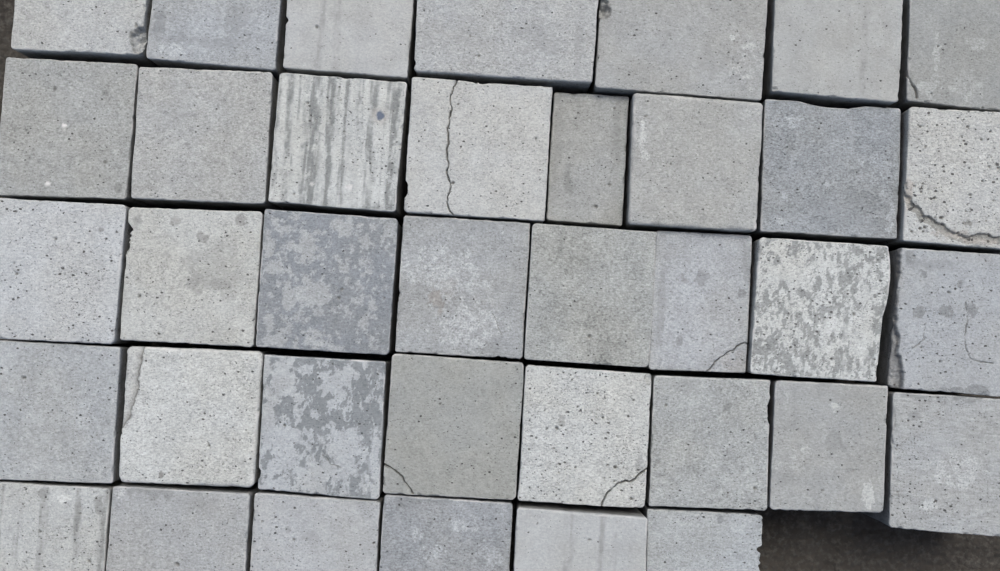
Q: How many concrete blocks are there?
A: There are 37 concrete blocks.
